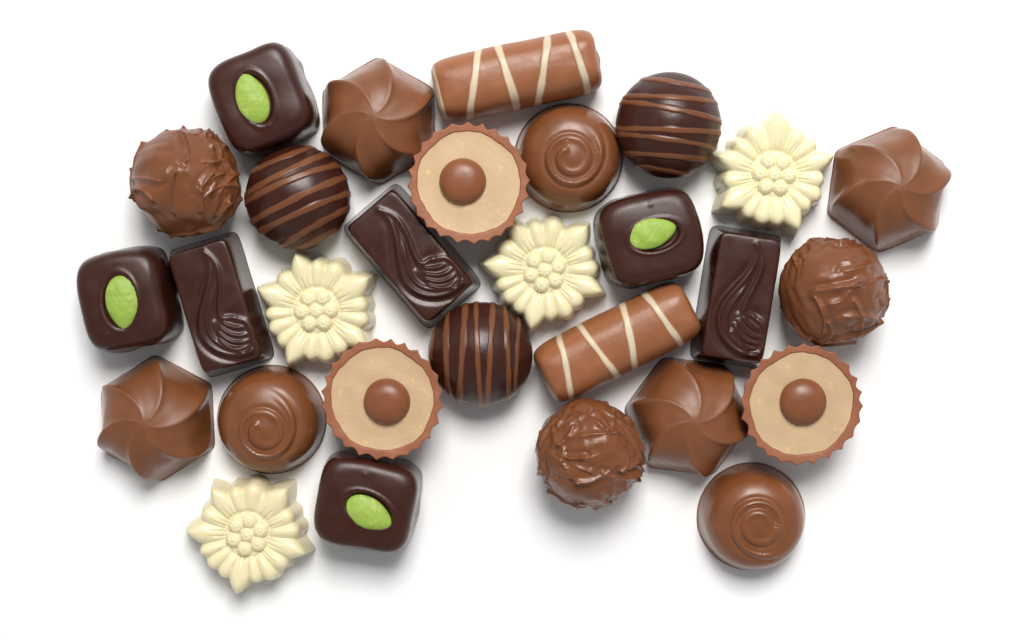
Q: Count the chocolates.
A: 29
